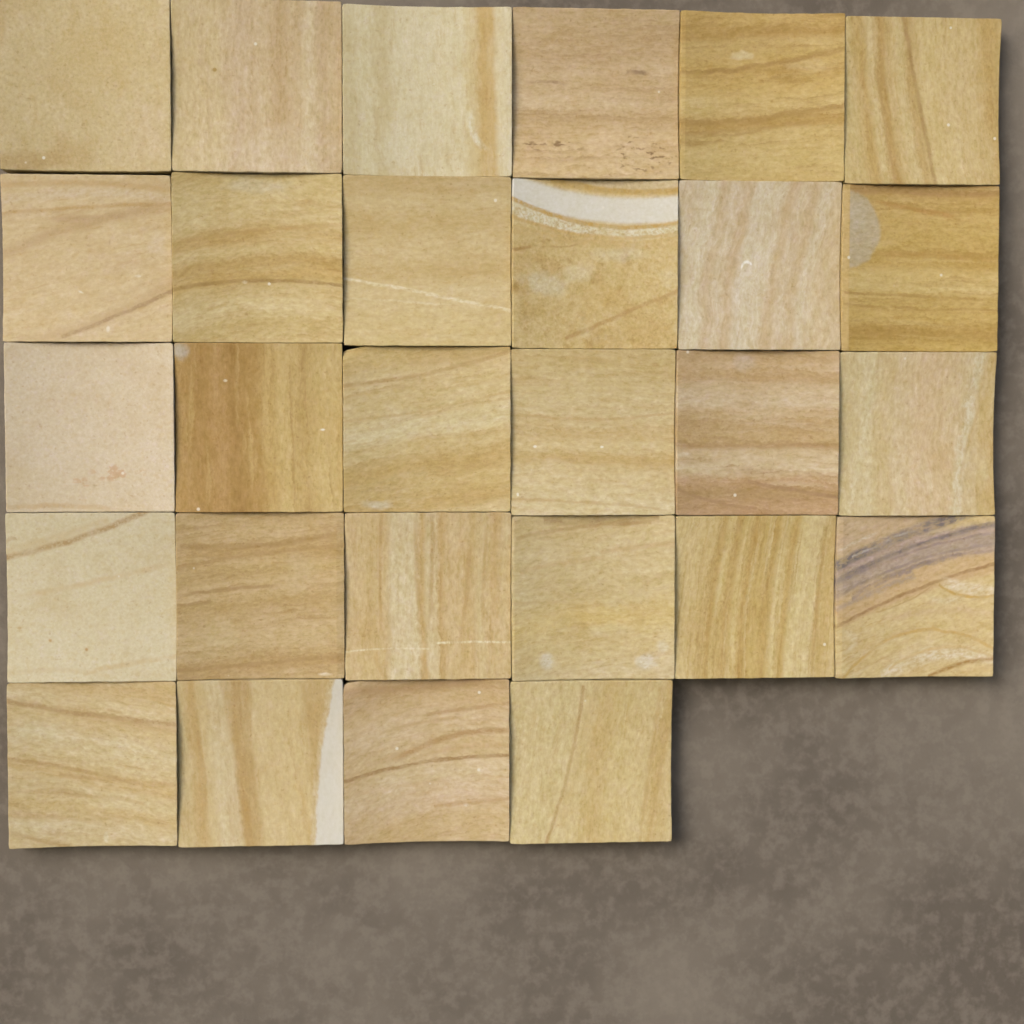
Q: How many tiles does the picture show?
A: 28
